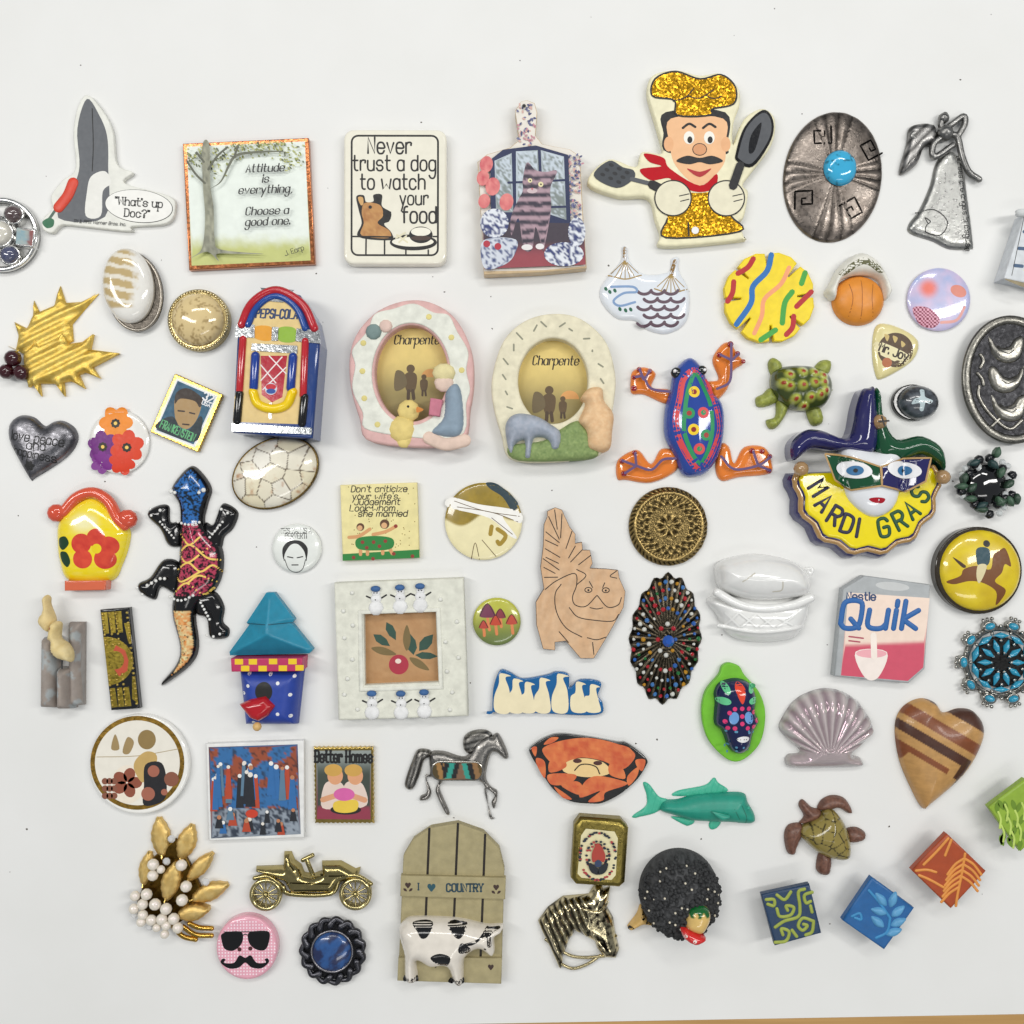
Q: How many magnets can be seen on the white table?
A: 70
